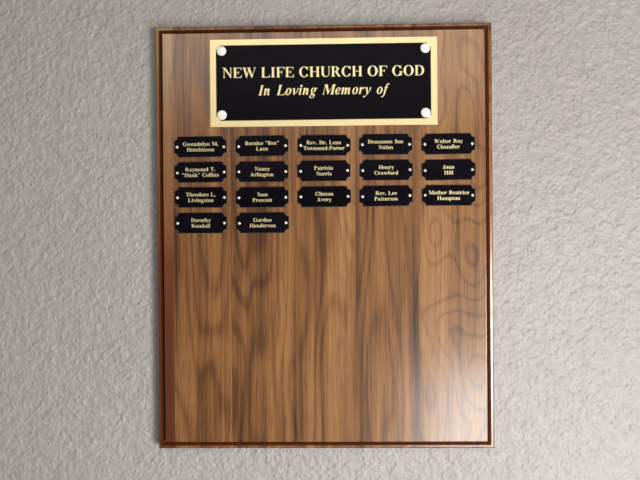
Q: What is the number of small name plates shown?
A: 17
